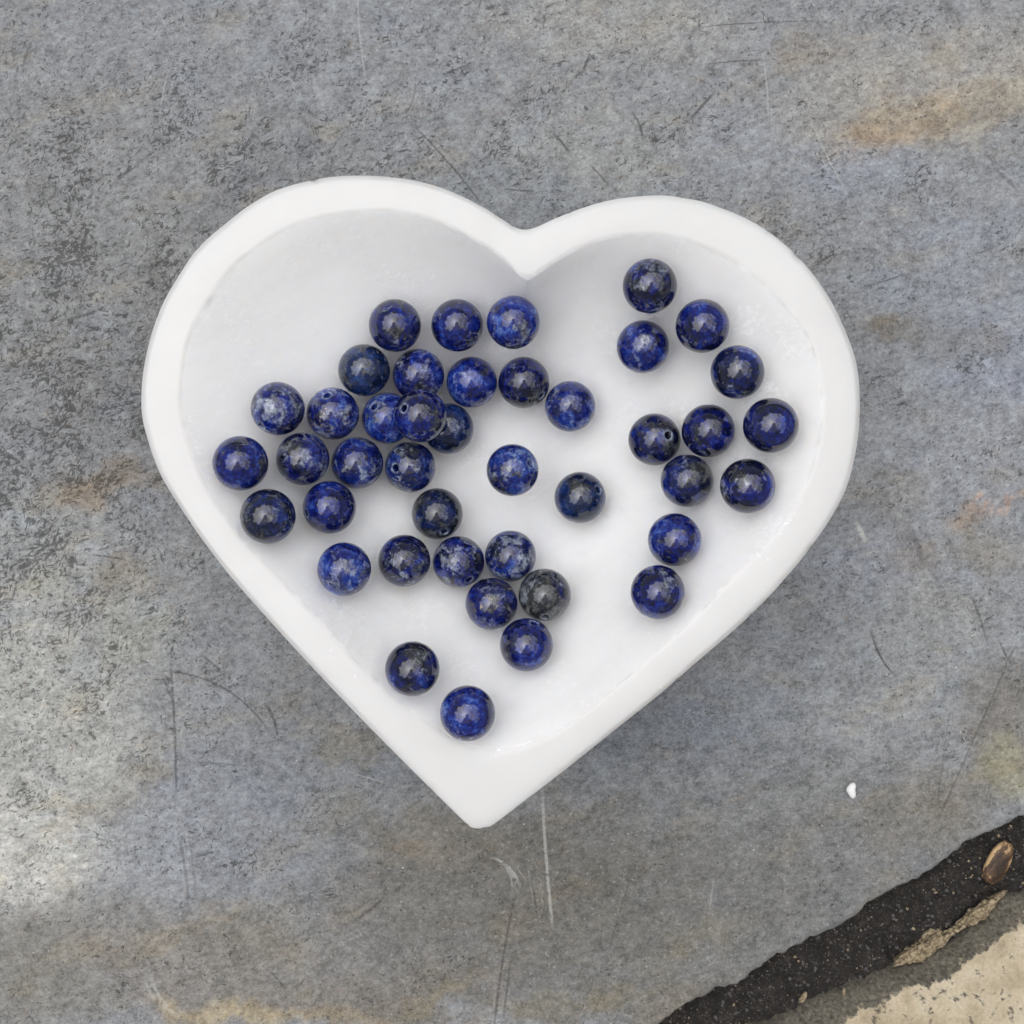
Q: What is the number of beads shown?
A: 42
